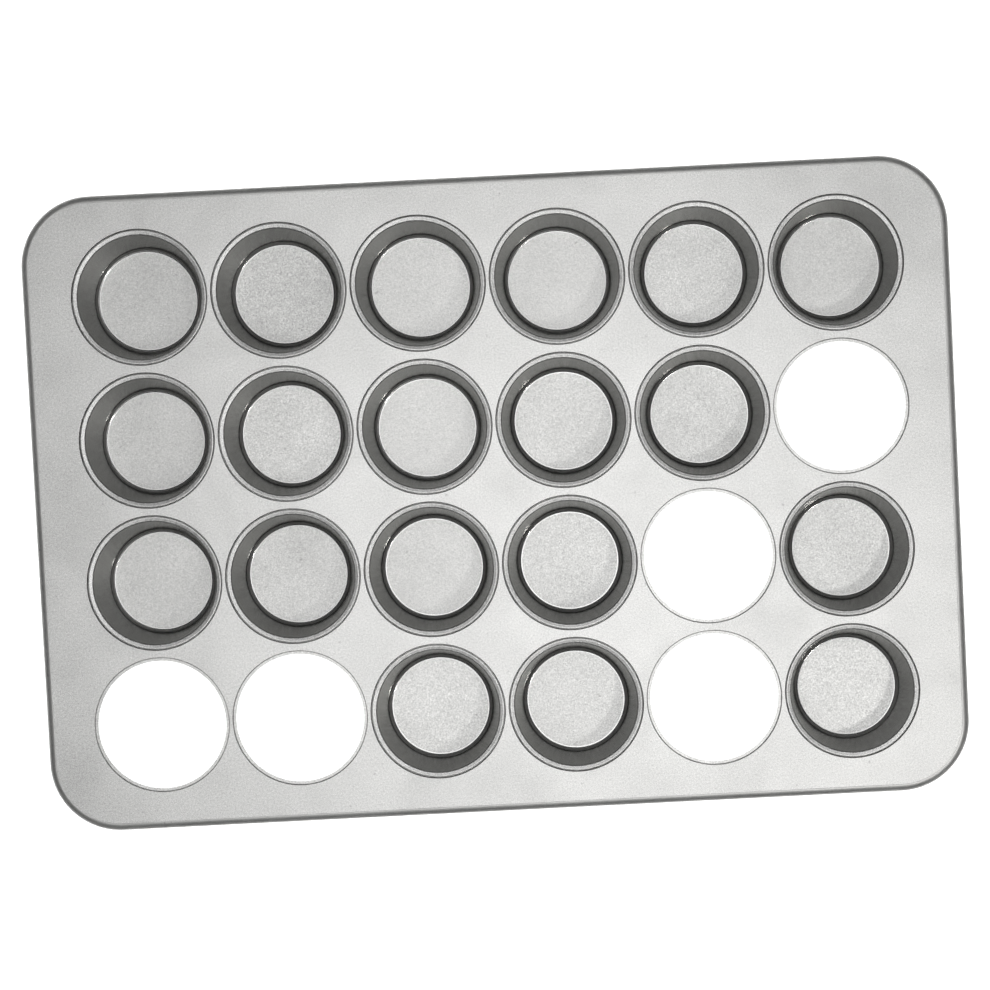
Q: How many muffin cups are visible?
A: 19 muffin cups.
